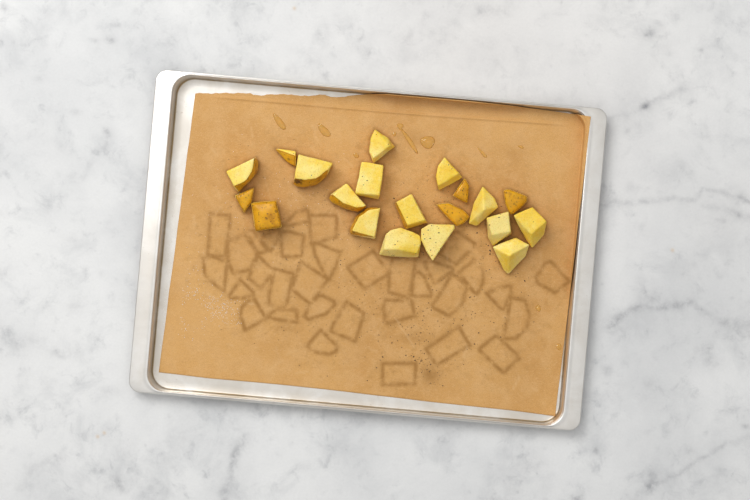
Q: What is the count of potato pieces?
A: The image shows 20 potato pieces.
